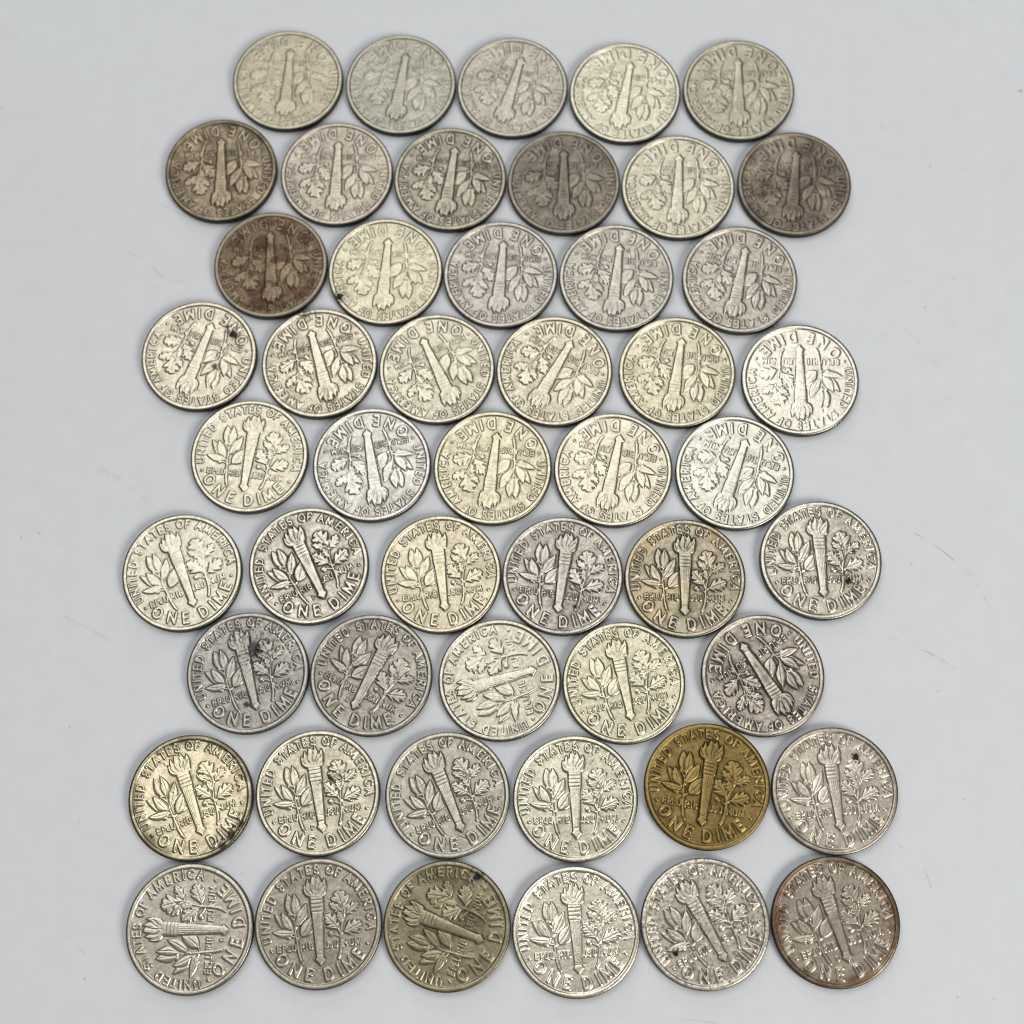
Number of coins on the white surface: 50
